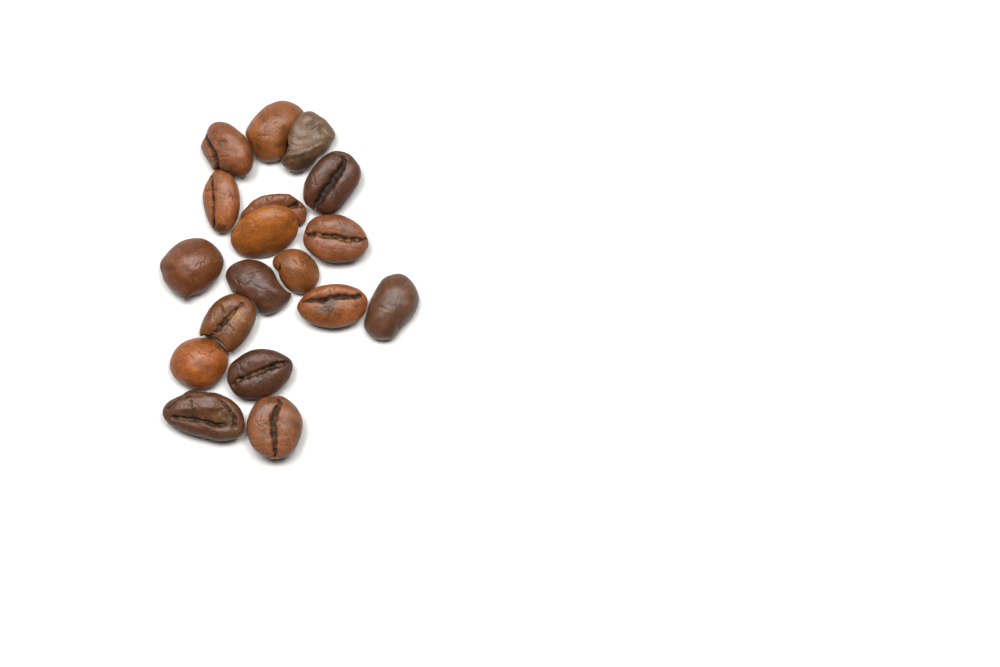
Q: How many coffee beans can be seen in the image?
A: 18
